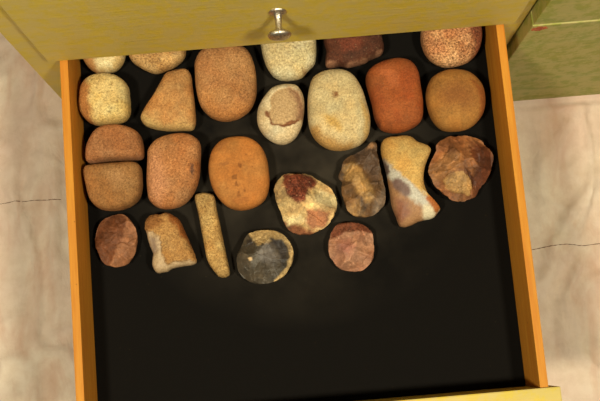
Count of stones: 25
